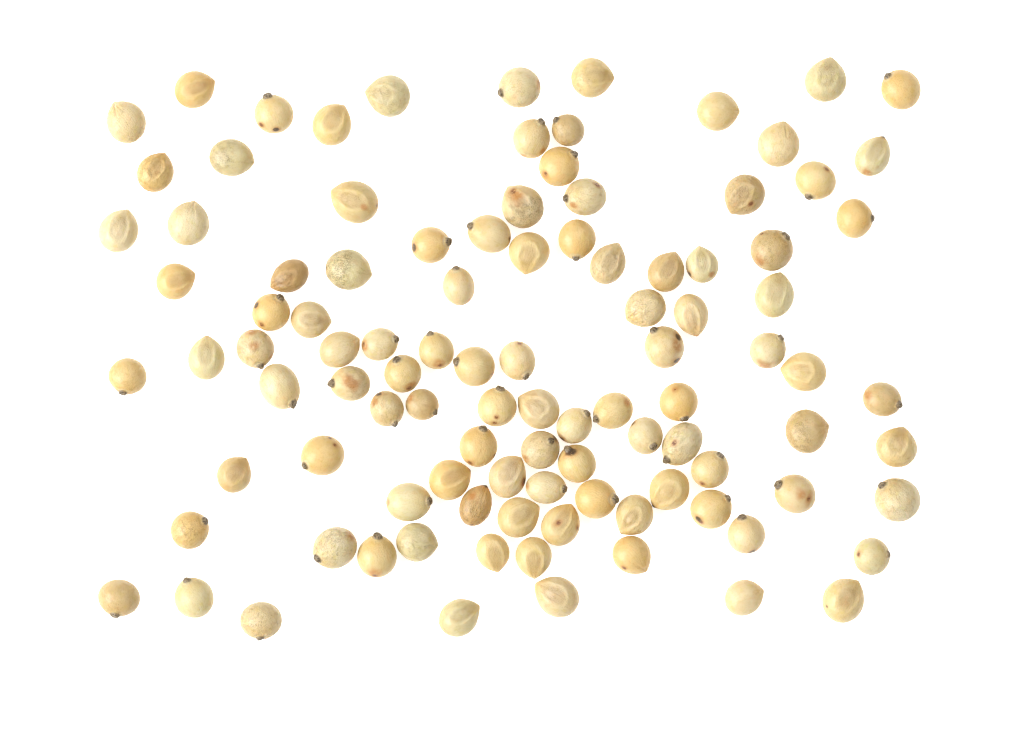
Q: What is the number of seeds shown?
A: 103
